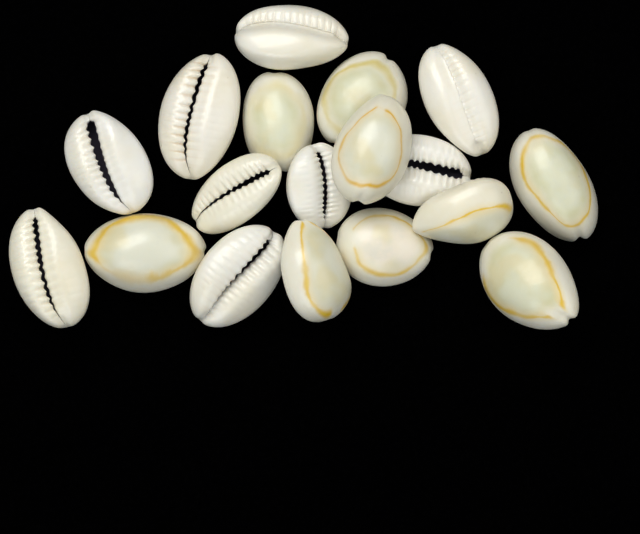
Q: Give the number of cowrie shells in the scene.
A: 18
